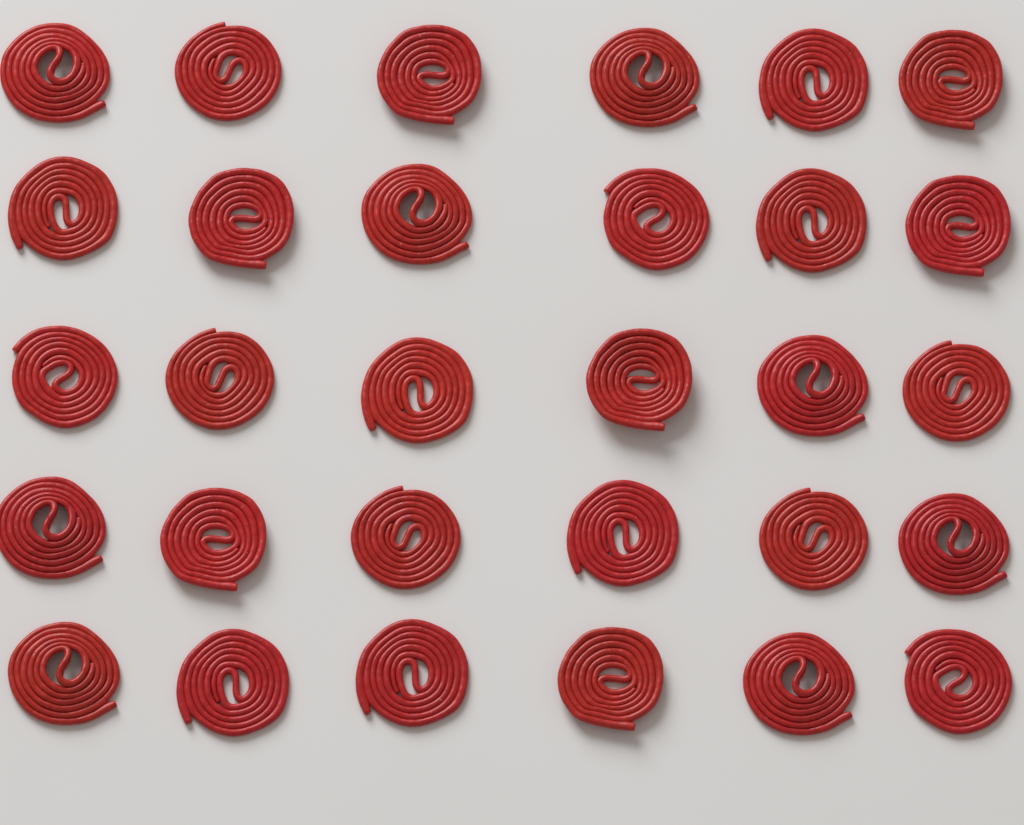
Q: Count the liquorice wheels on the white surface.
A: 30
